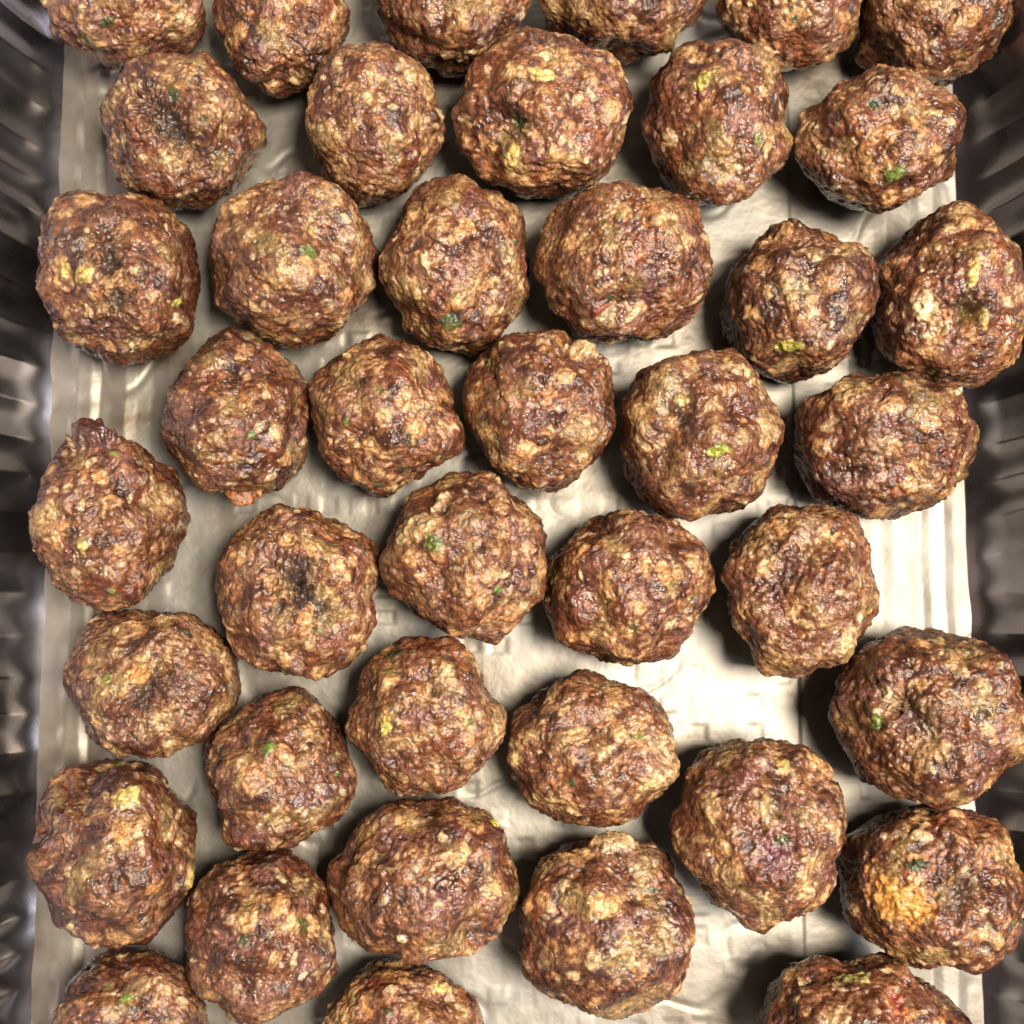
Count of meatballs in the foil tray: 41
